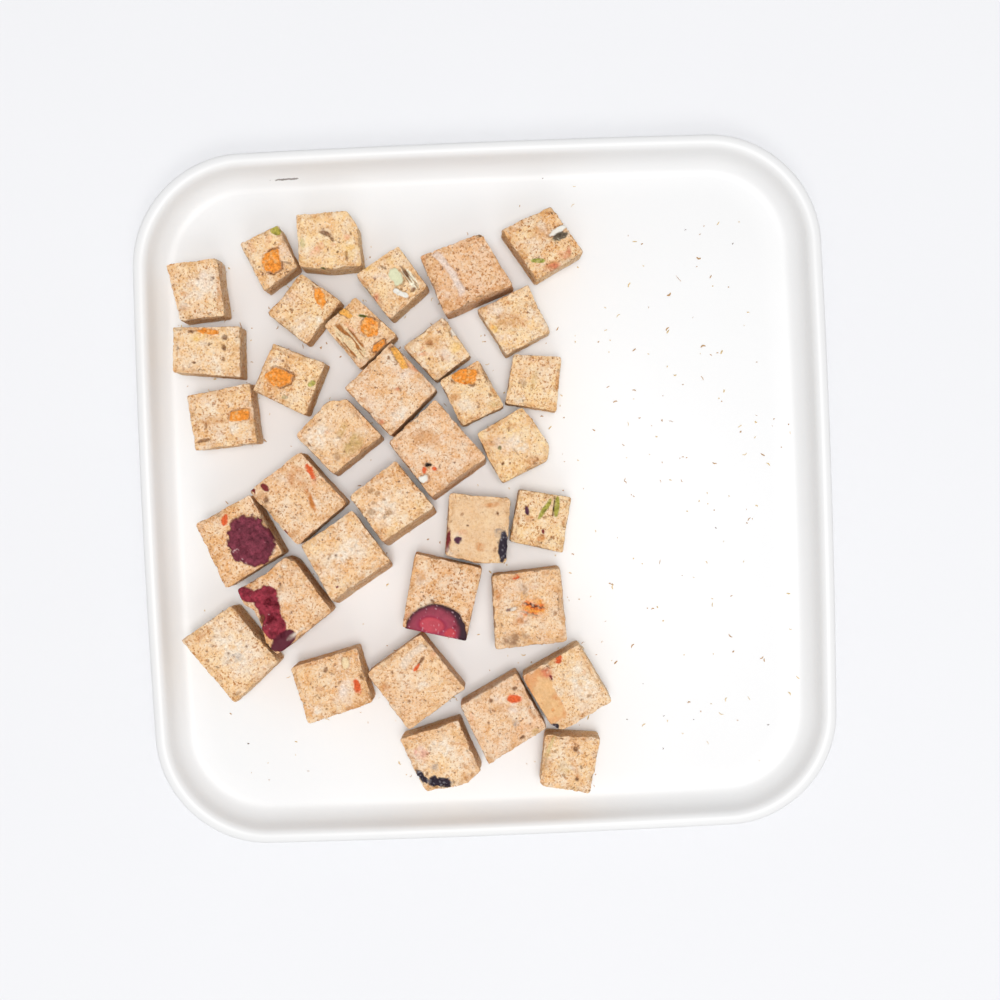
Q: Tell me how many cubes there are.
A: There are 35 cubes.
